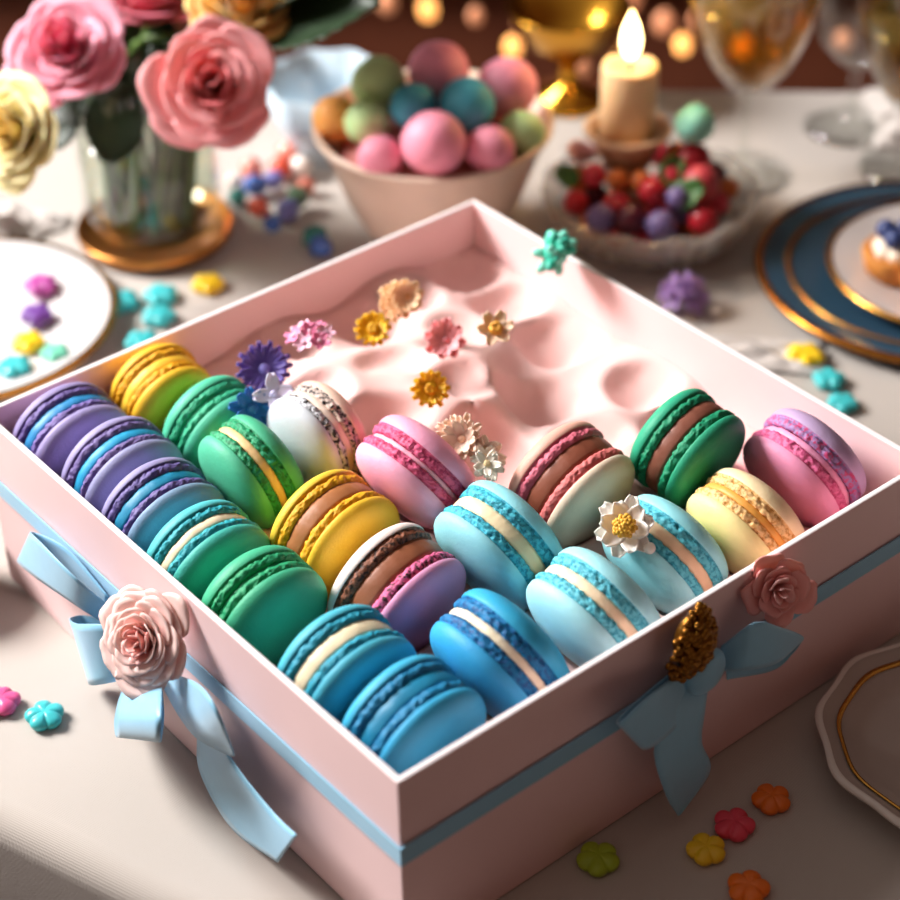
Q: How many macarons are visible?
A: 22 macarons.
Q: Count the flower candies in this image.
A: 20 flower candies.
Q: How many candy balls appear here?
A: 12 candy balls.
